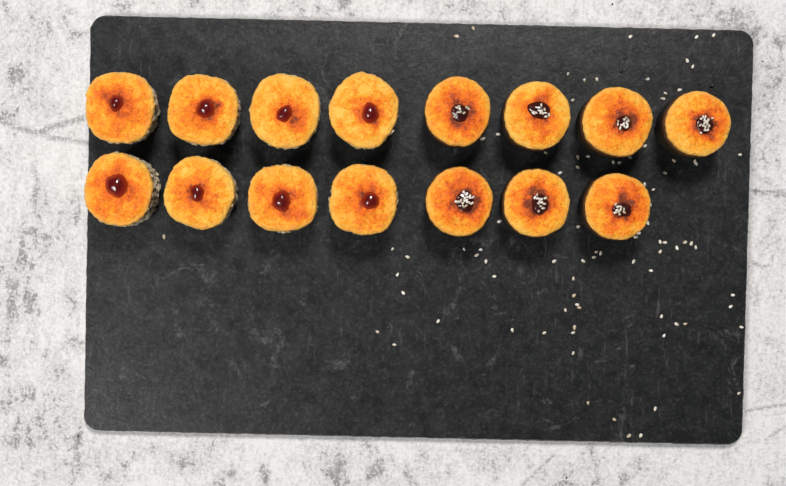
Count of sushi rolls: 15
